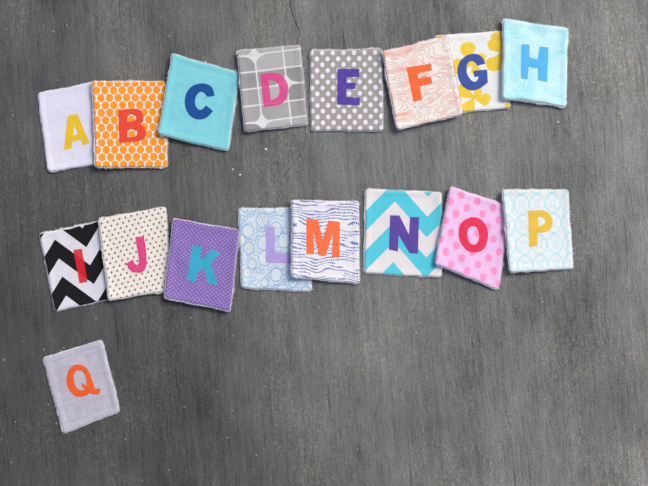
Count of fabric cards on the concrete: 17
